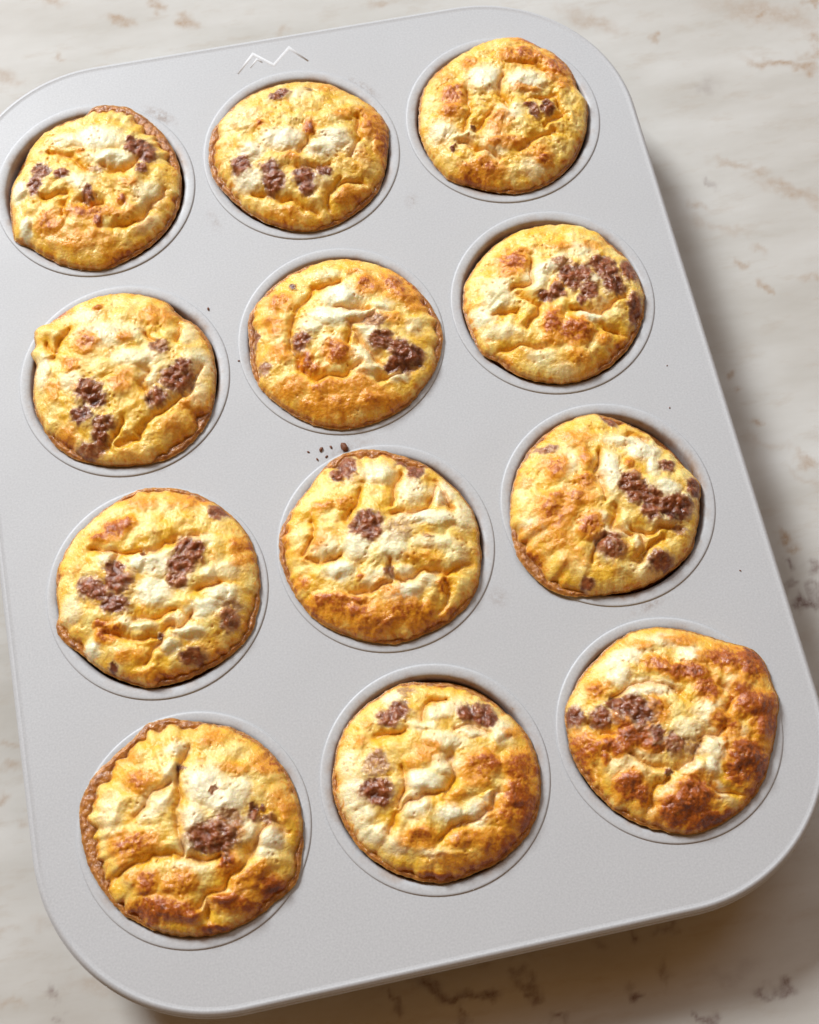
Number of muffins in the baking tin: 12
